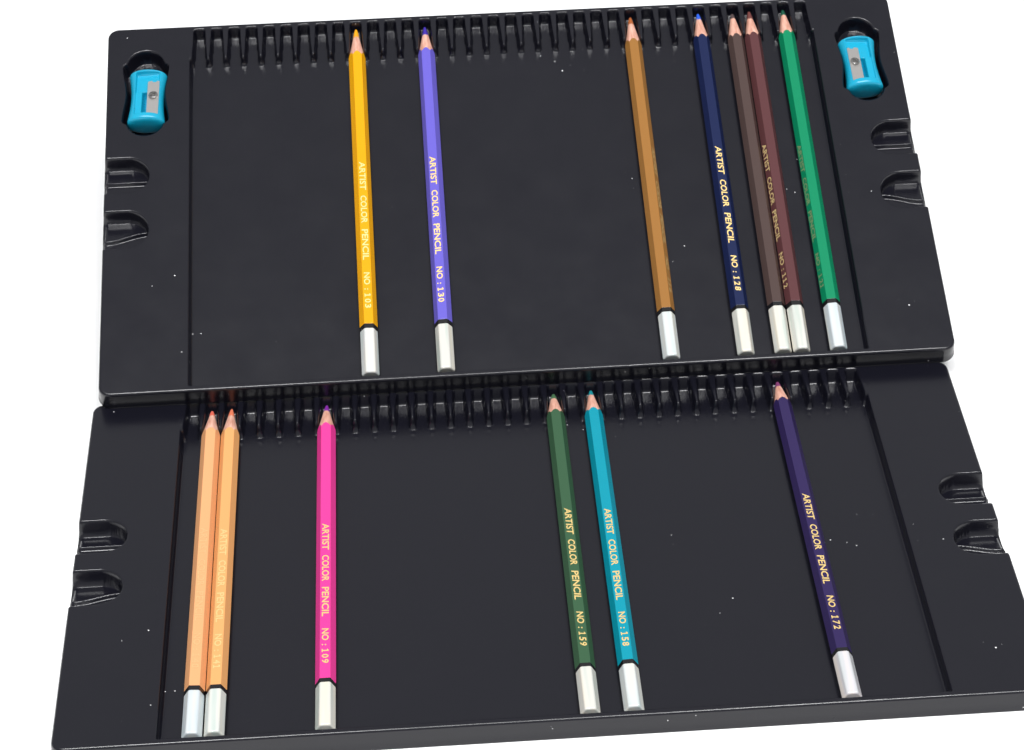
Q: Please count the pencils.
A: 13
